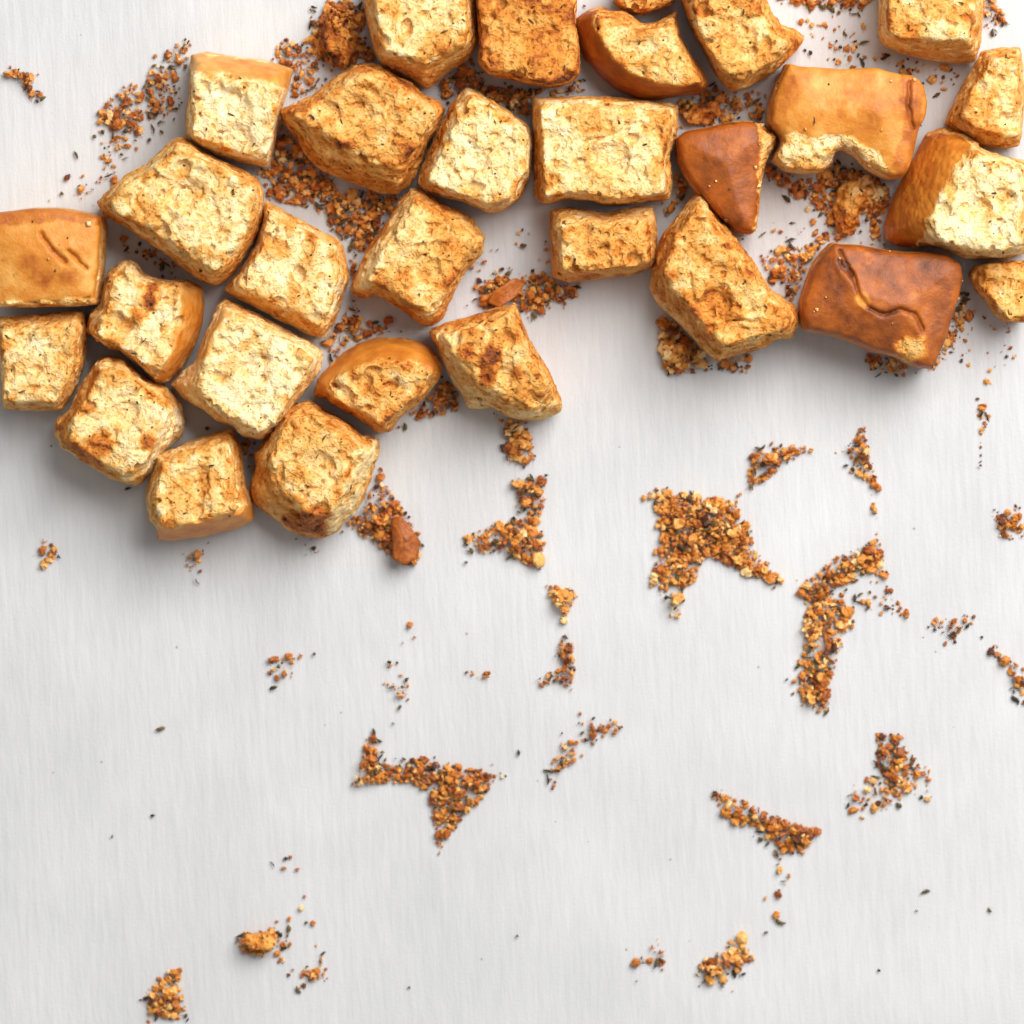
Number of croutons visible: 30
